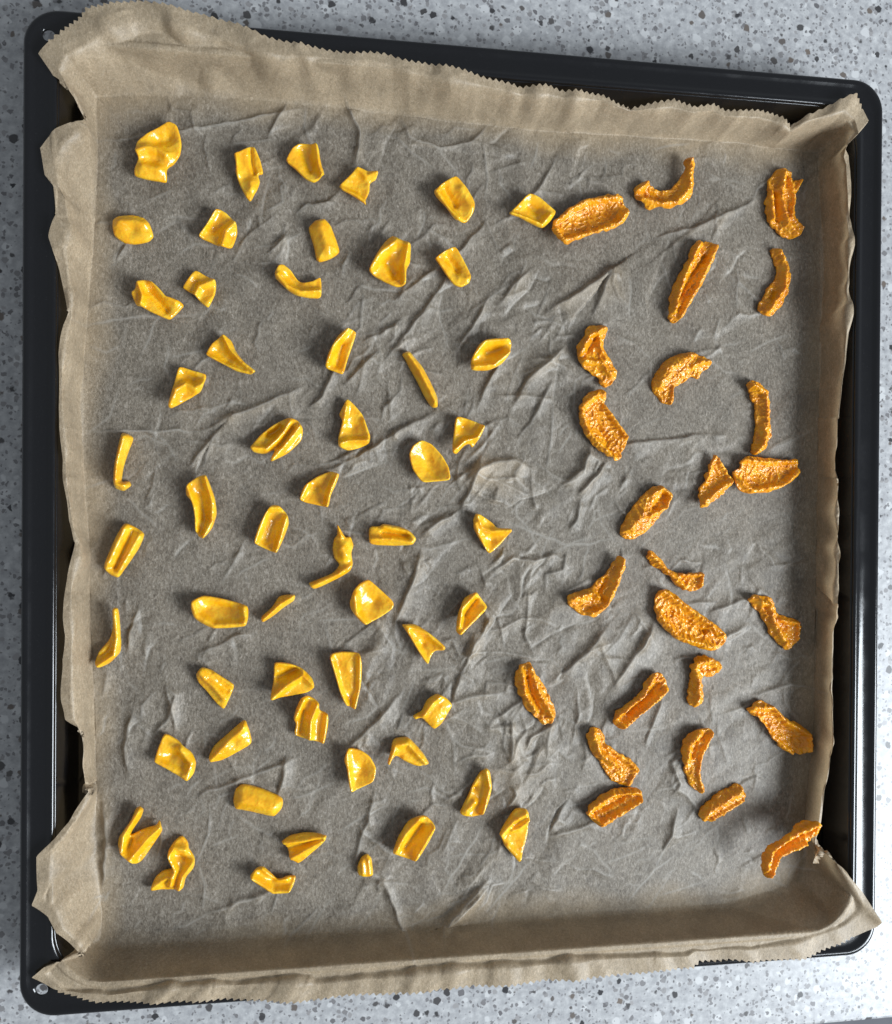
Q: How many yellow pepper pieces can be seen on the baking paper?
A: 55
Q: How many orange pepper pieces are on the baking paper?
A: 25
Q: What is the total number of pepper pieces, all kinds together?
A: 80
